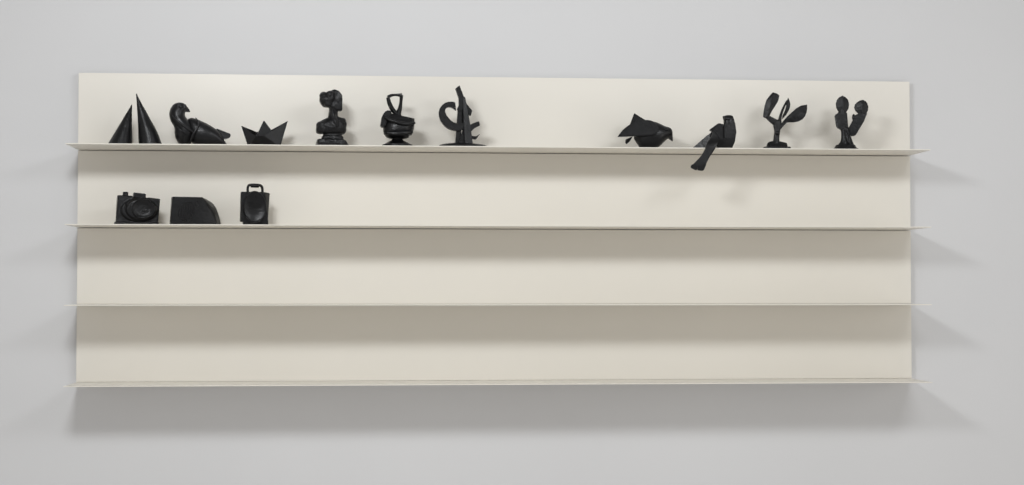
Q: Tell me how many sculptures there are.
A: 14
